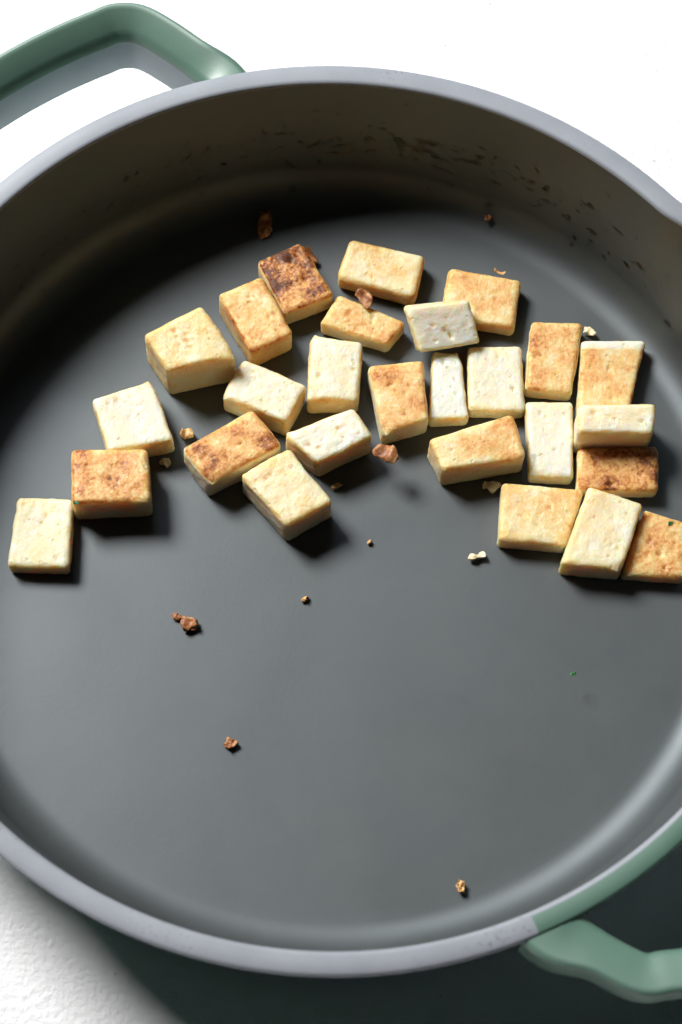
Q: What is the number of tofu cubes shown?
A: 27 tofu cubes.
